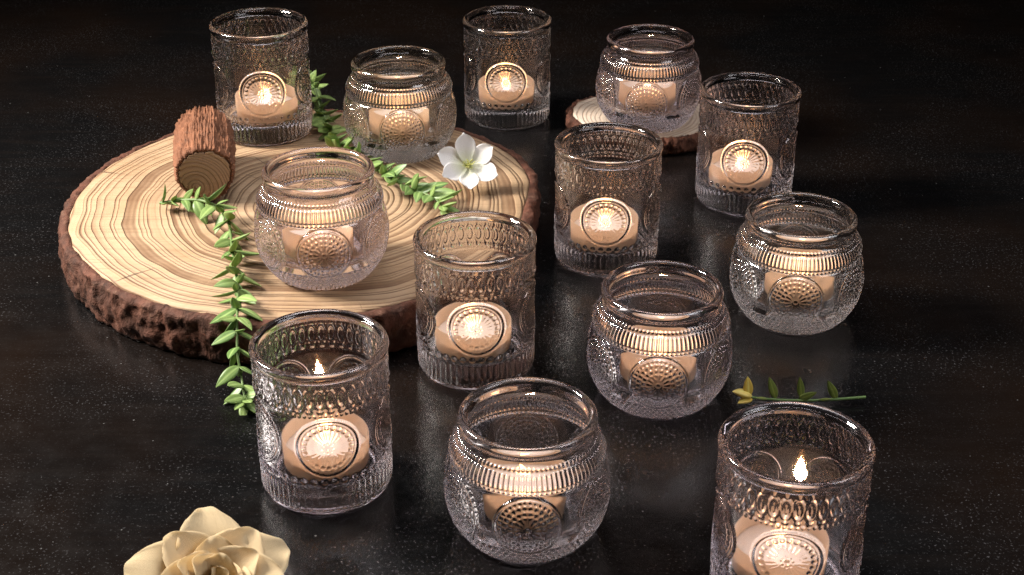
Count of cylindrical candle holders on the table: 7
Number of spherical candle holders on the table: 6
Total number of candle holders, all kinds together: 13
